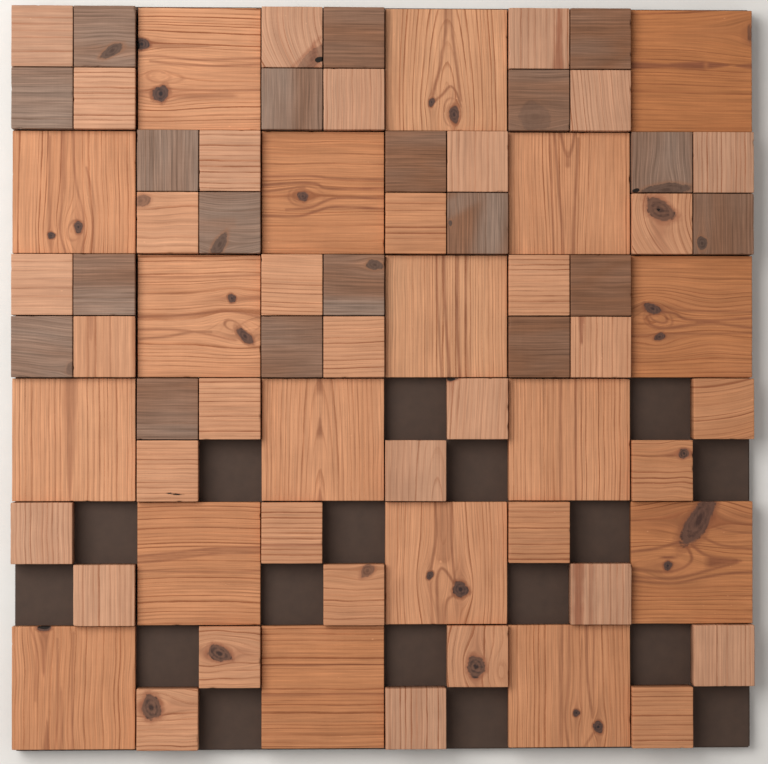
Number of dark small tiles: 19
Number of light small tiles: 36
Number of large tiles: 18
